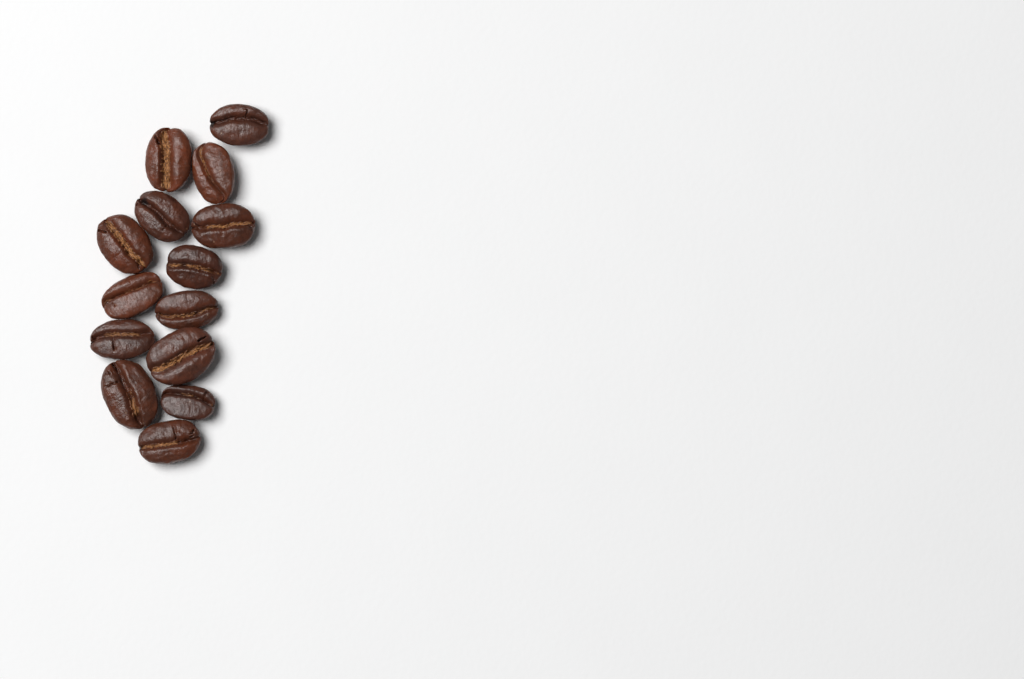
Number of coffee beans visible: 14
